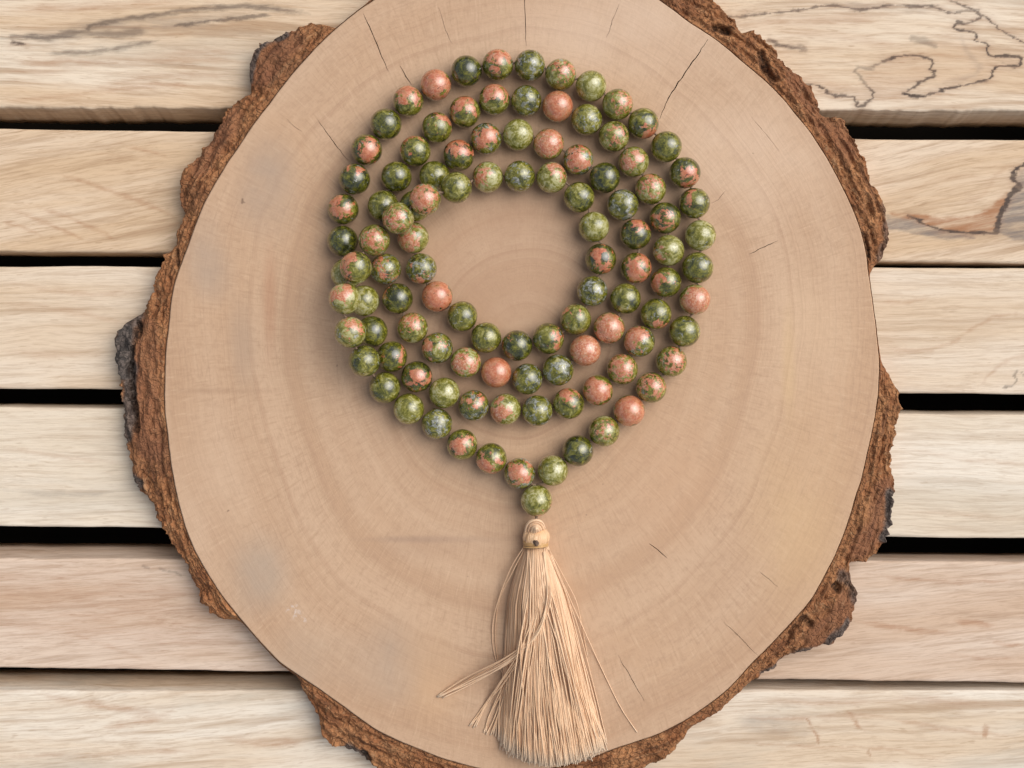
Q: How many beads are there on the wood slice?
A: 108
